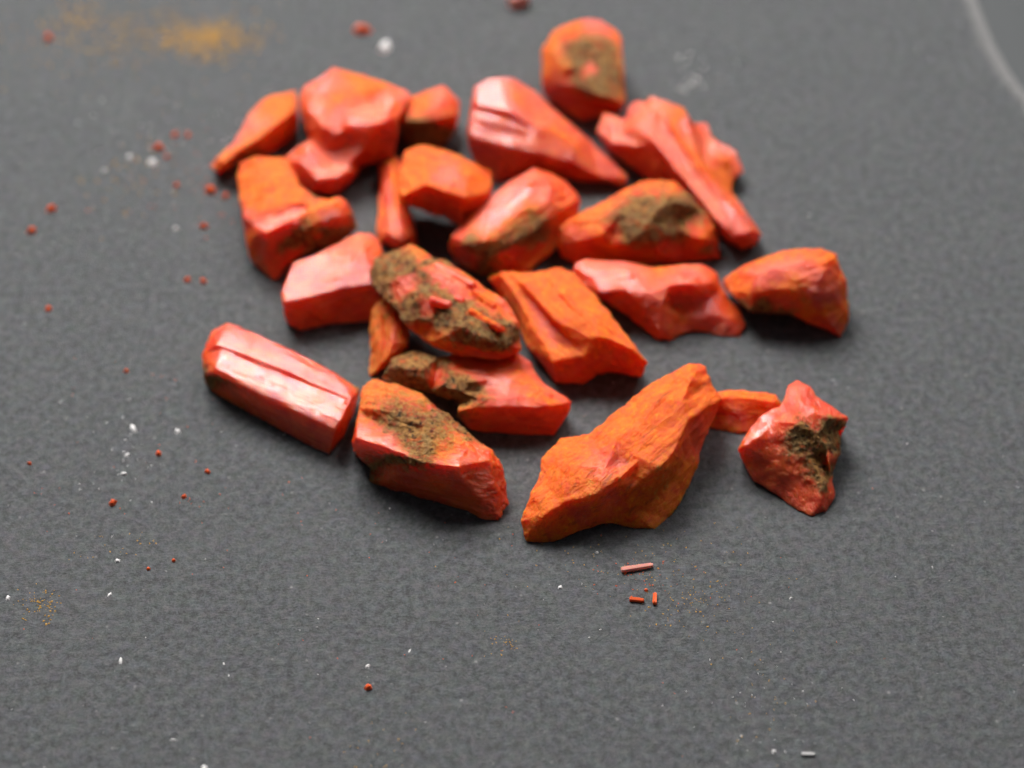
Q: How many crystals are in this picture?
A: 23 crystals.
